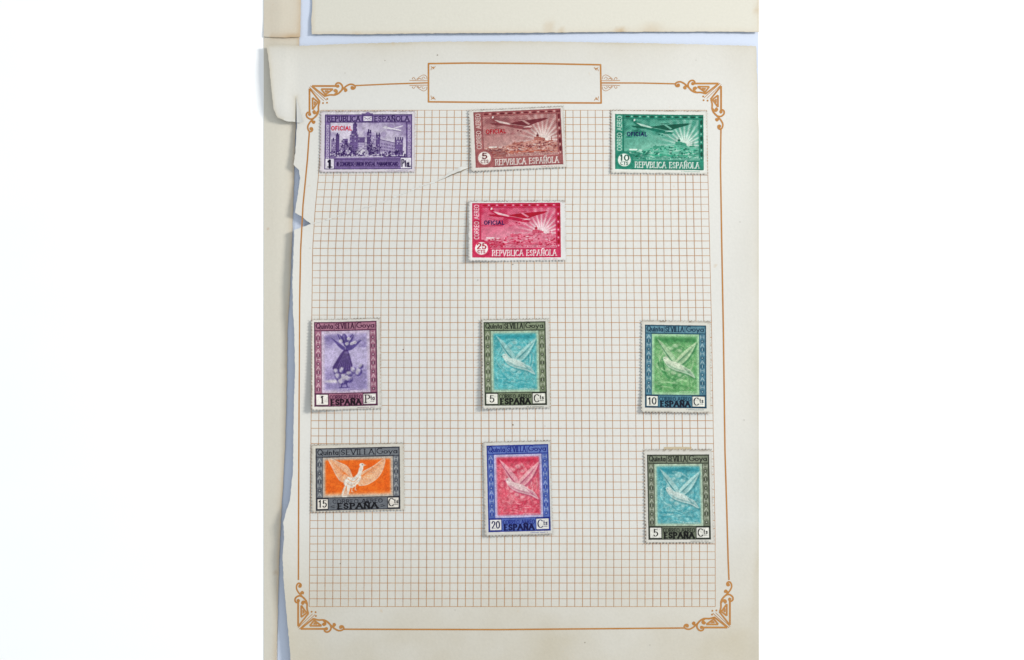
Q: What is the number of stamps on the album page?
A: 10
